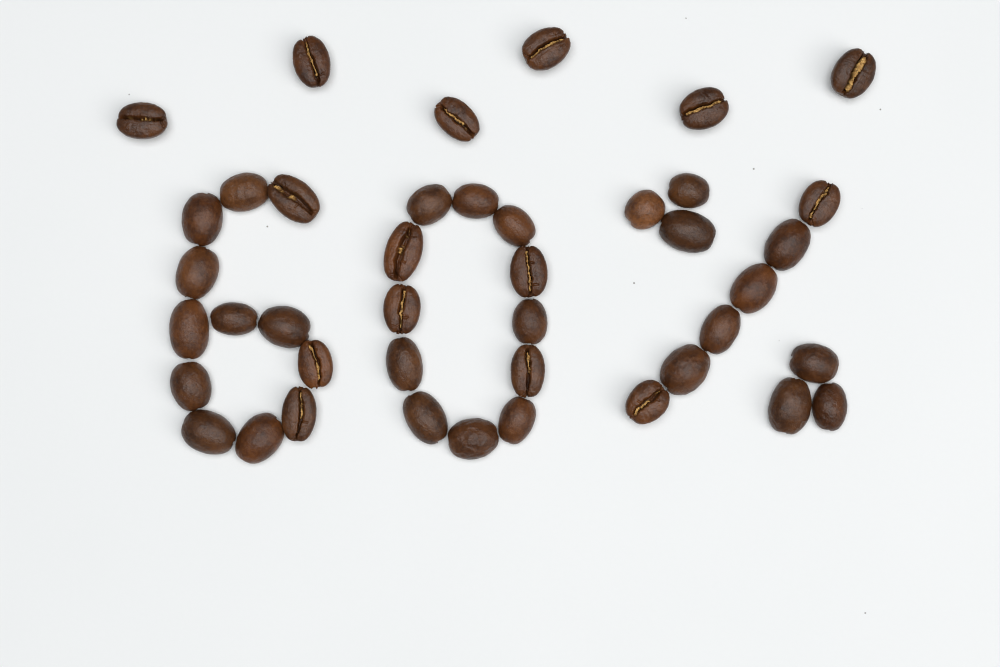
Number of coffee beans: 42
